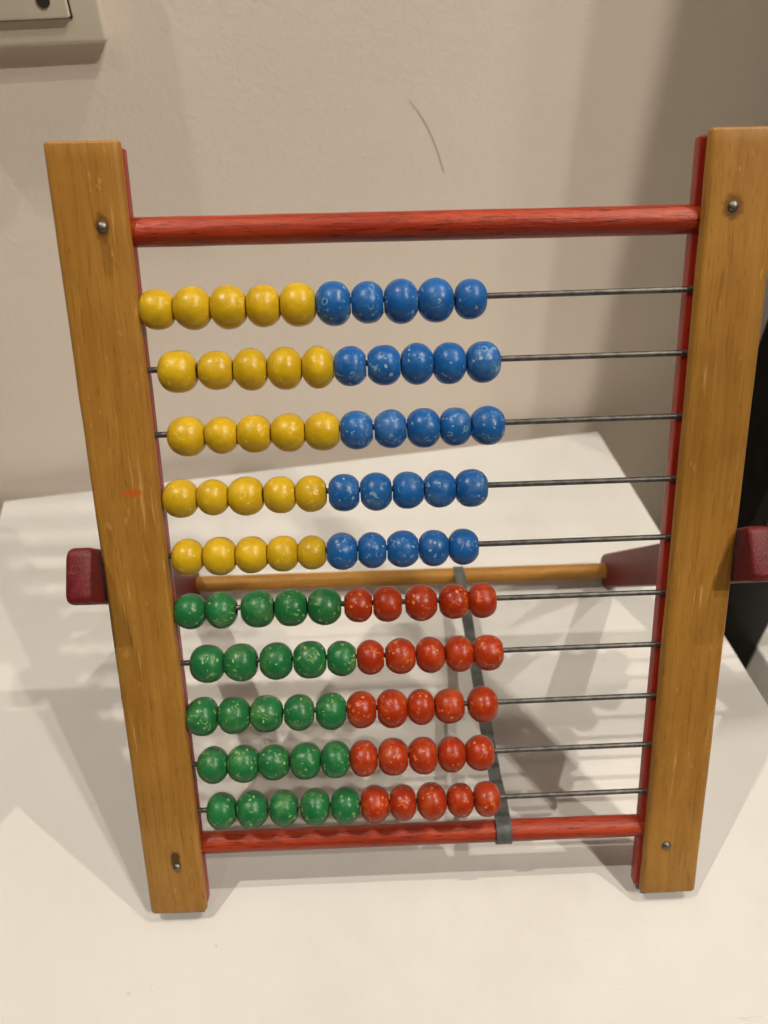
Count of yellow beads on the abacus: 25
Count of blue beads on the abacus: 25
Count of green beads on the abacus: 25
